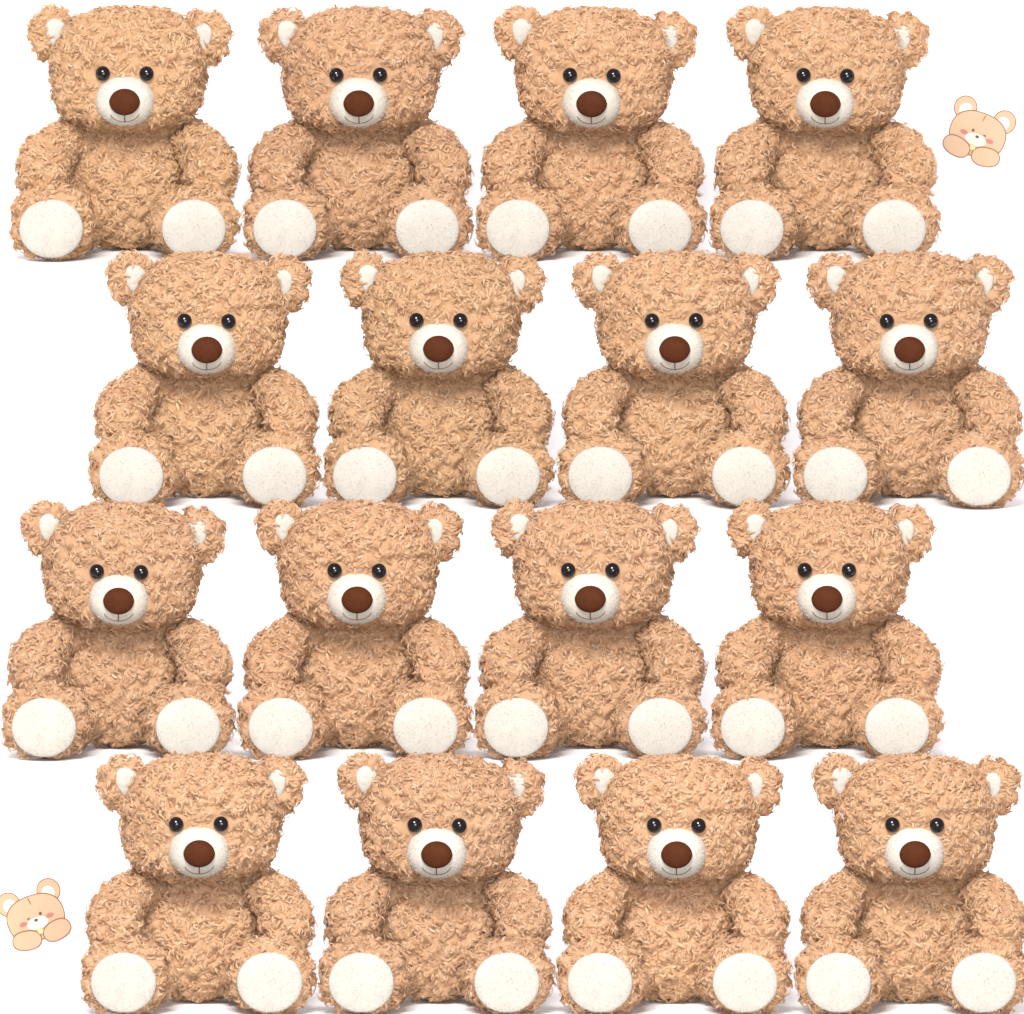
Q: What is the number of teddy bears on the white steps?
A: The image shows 16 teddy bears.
